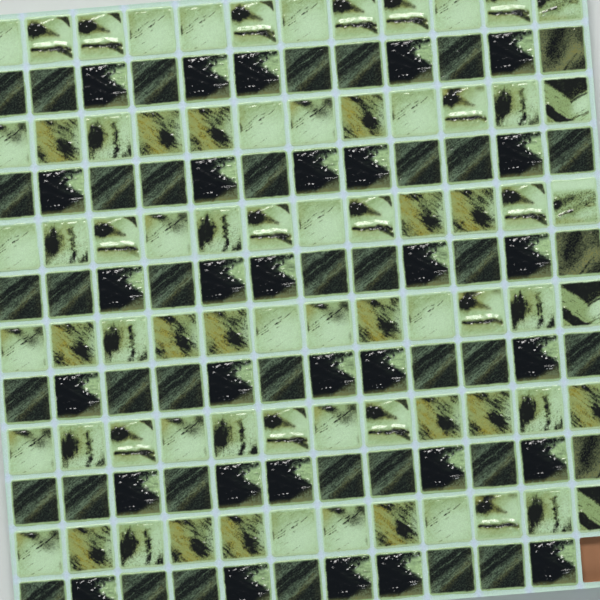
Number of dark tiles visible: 71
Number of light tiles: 72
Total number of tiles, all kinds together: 143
